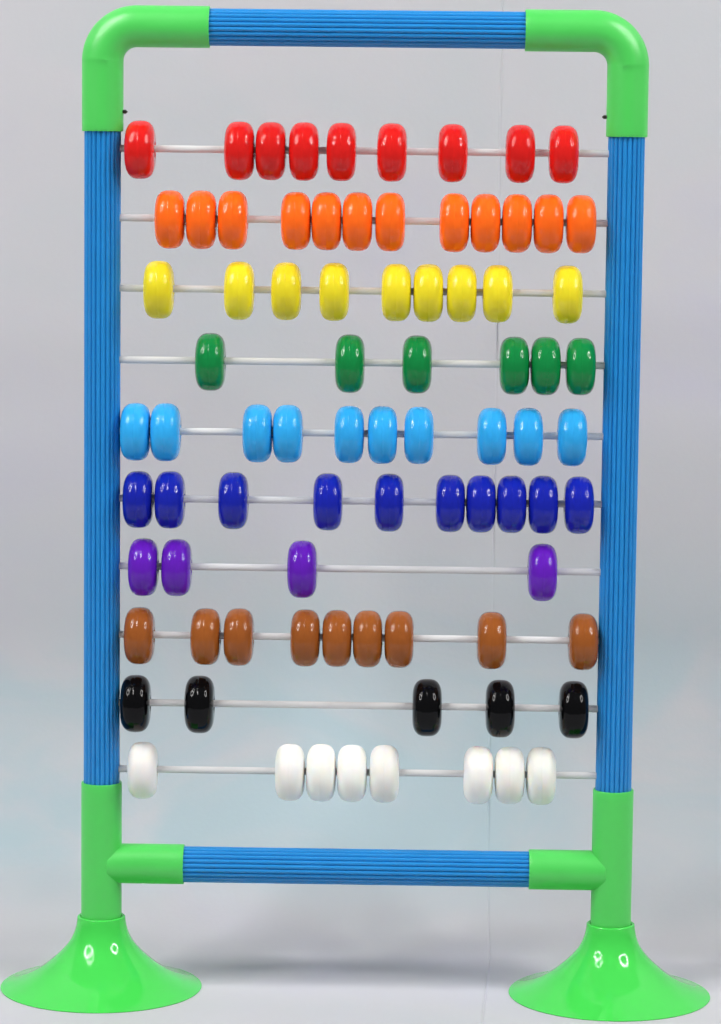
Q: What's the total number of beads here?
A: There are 82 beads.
